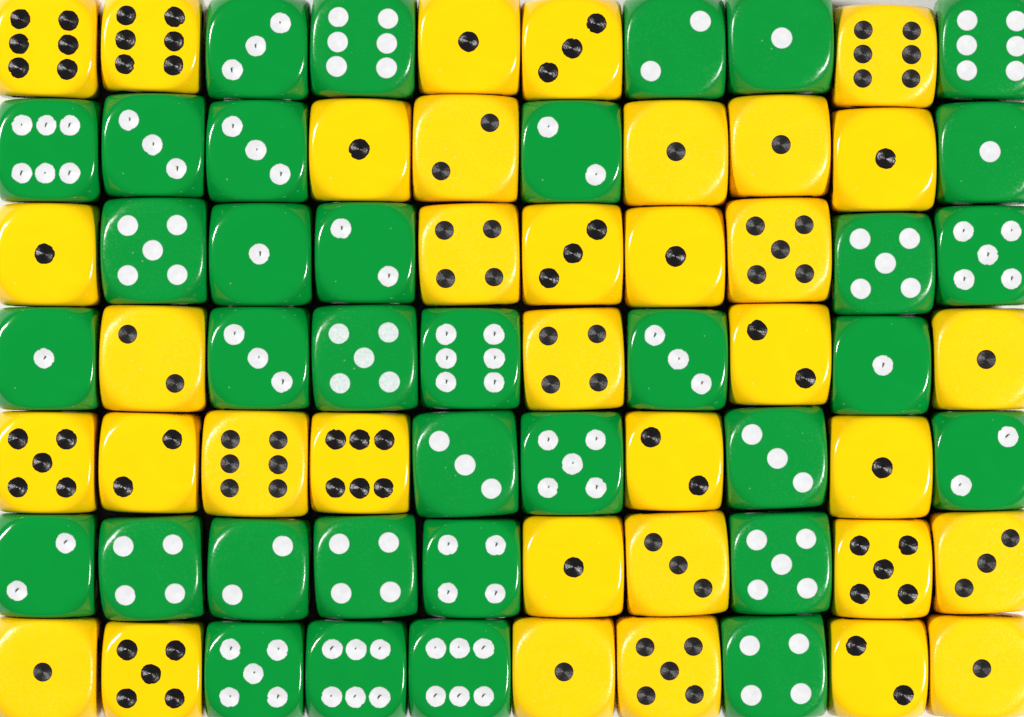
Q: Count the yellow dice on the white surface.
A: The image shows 35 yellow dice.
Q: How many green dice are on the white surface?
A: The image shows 35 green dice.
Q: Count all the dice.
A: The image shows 70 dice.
